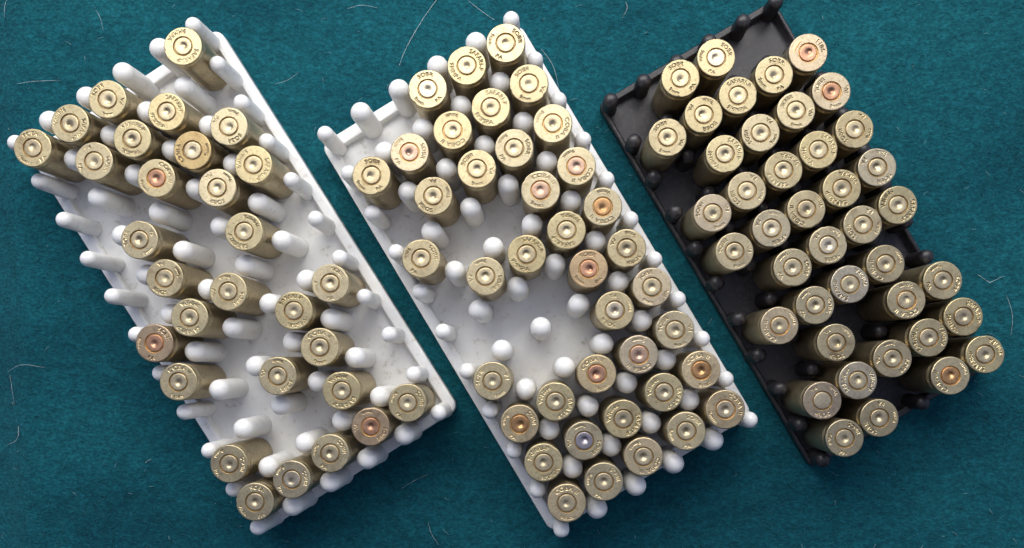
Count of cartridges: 110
